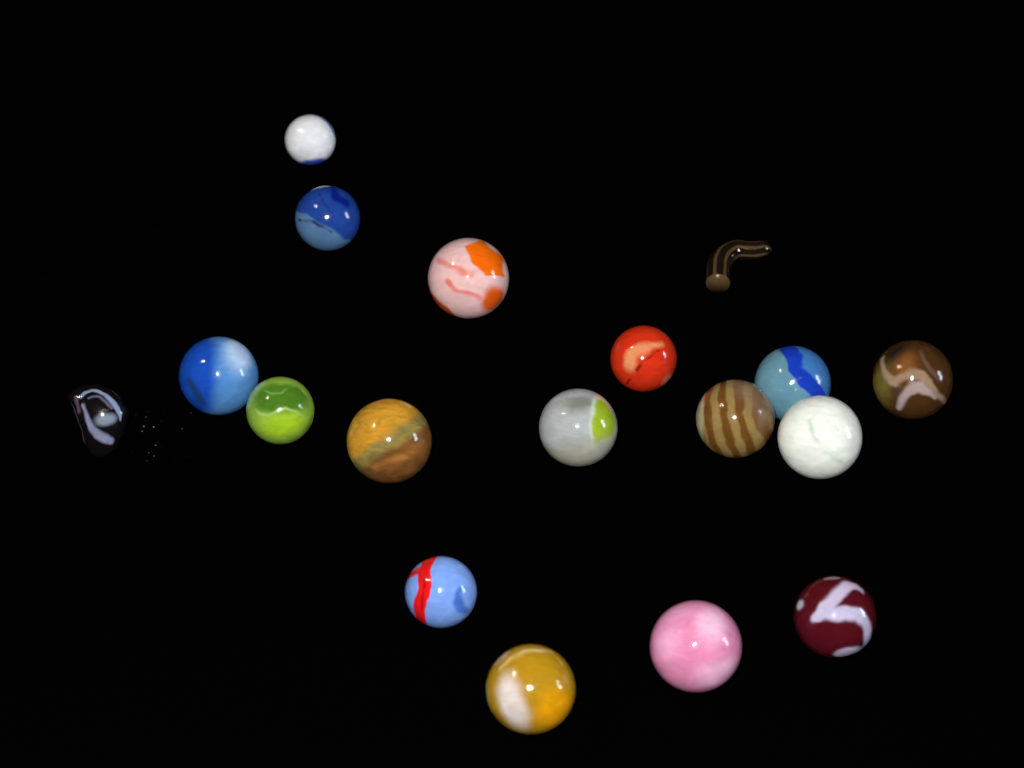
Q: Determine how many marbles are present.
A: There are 16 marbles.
